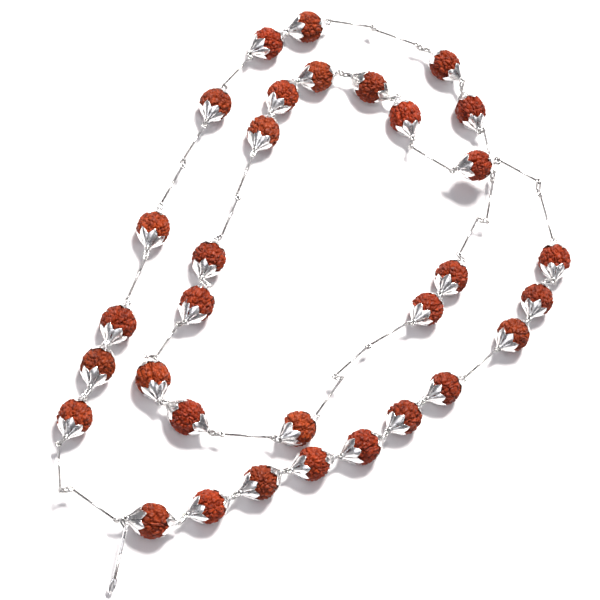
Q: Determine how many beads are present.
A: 32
